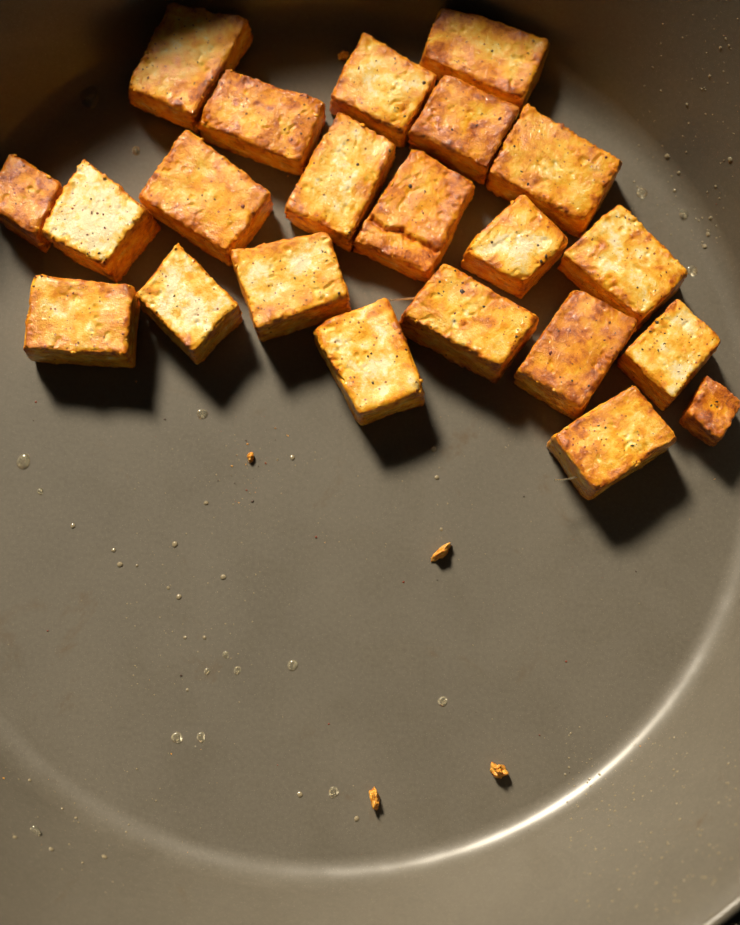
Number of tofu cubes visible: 22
